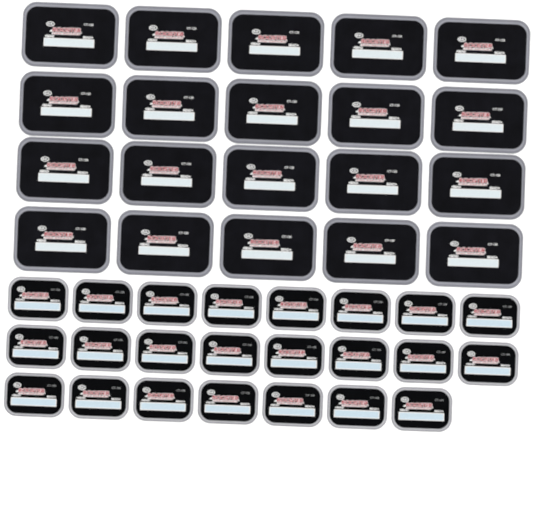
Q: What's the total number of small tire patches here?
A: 23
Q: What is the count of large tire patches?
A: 20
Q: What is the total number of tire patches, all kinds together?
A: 43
